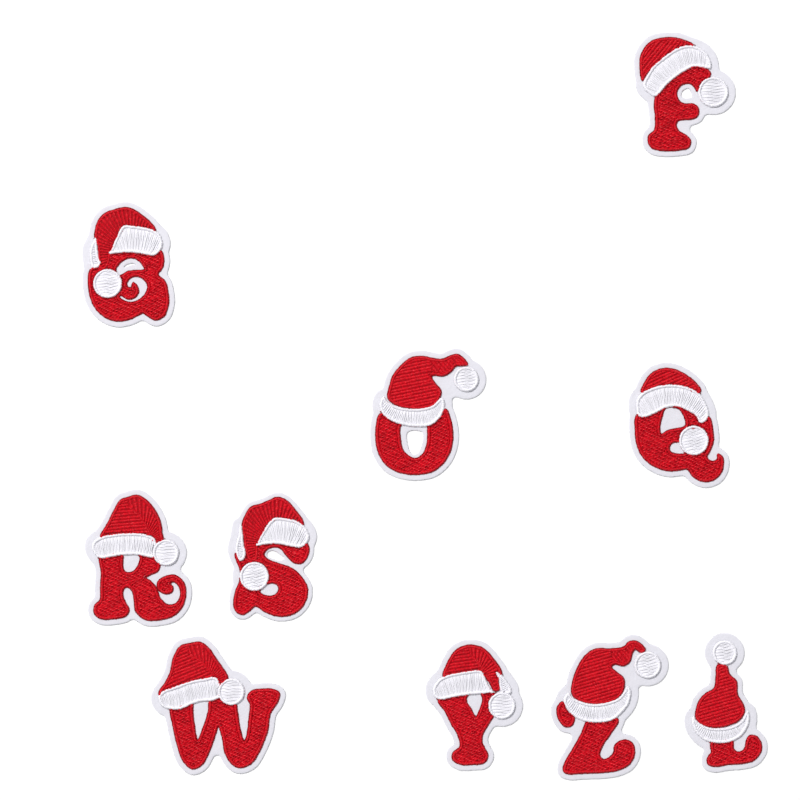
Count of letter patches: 10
